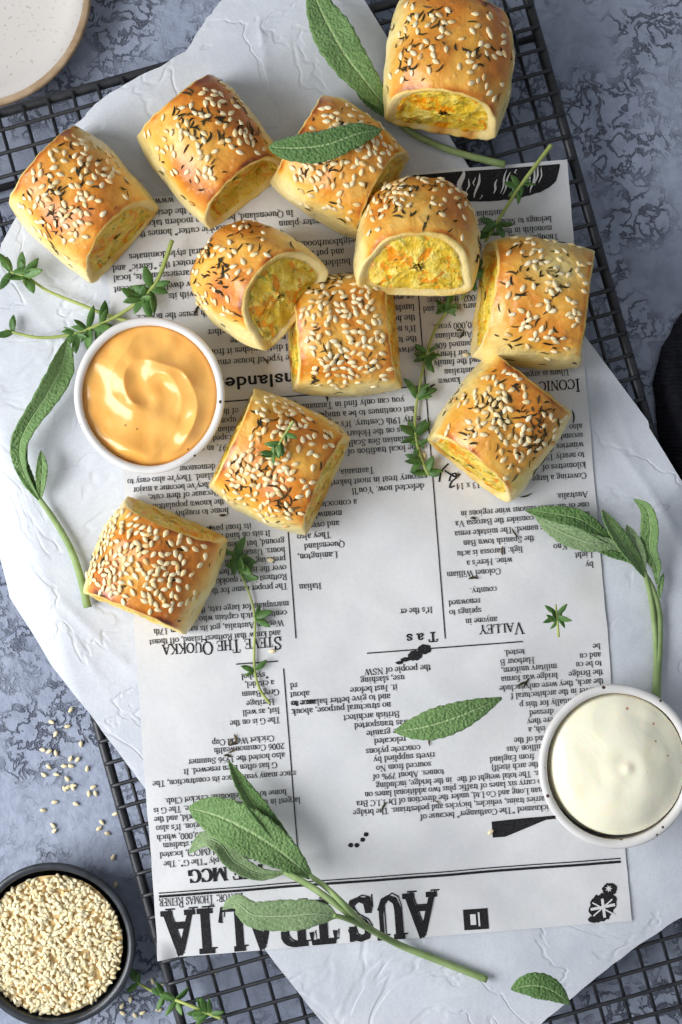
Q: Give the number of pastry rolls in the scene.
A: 11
